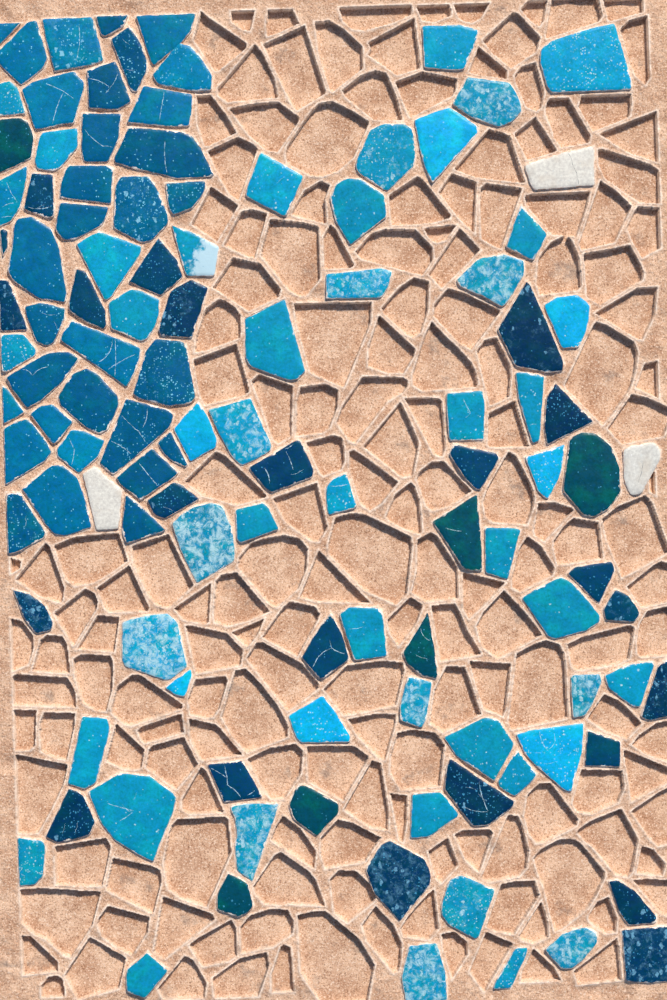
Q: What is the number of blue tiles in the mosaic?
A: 33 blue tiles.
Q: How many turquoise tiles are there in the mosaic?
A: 48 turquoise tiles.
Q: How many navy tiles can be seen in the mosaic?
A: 29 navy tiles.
